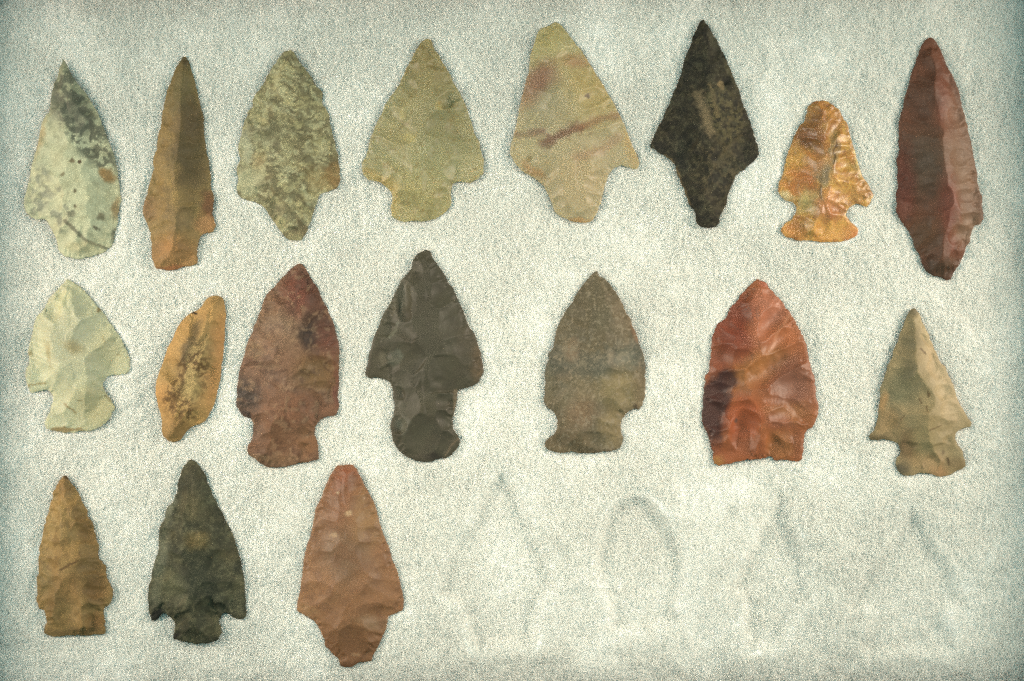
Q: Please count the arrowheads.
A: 18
